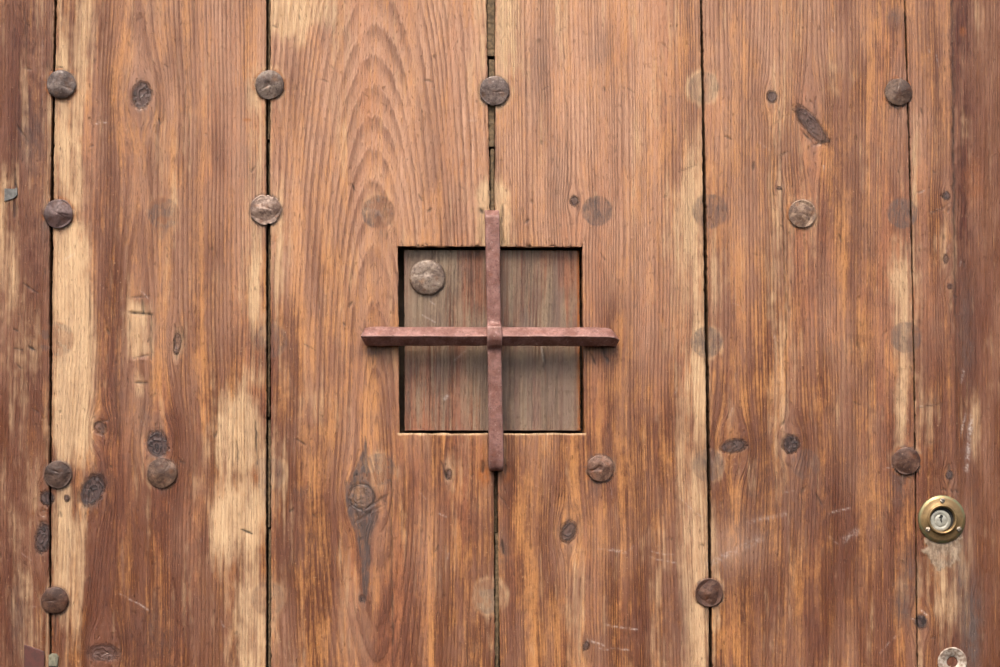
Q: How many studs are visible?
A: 14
